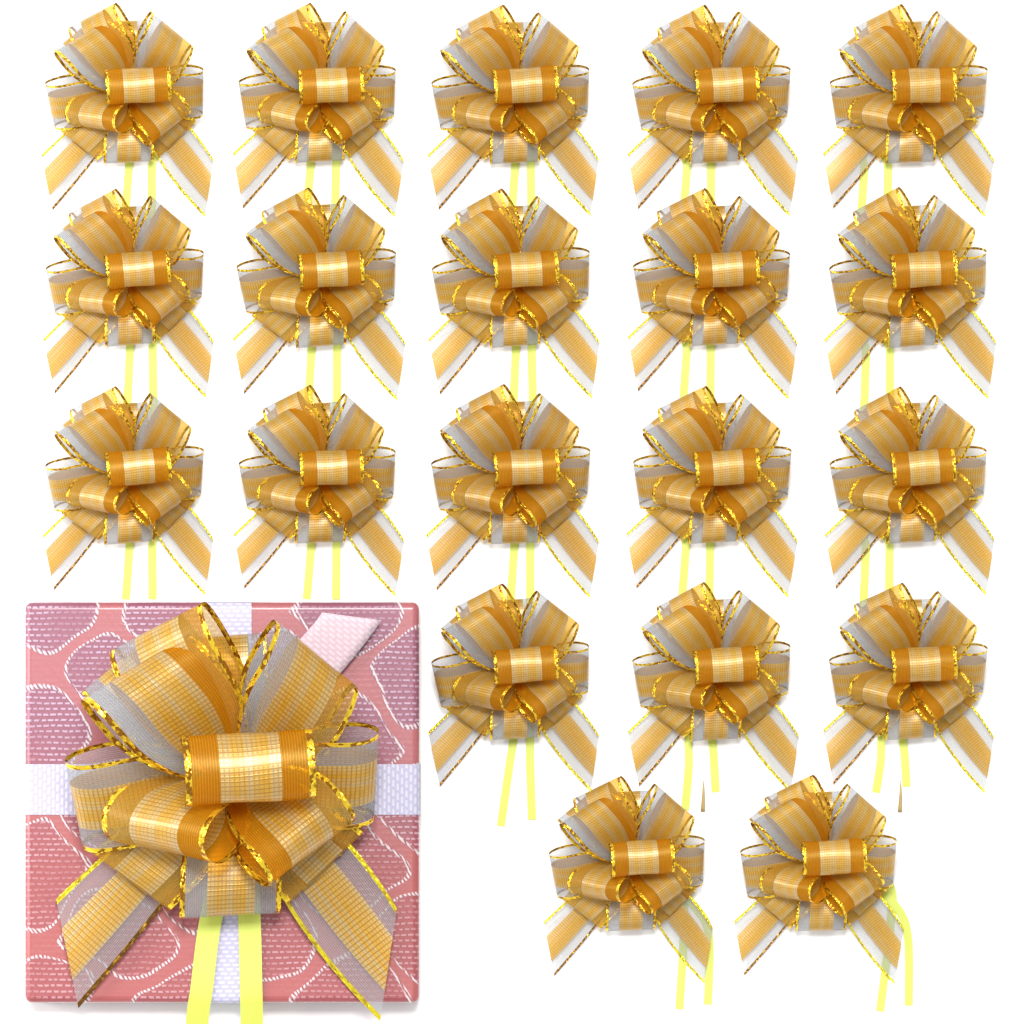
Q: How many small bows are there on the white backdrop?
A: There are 20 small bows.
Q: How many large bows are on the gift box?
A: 1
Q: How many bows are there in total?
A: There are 21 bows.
